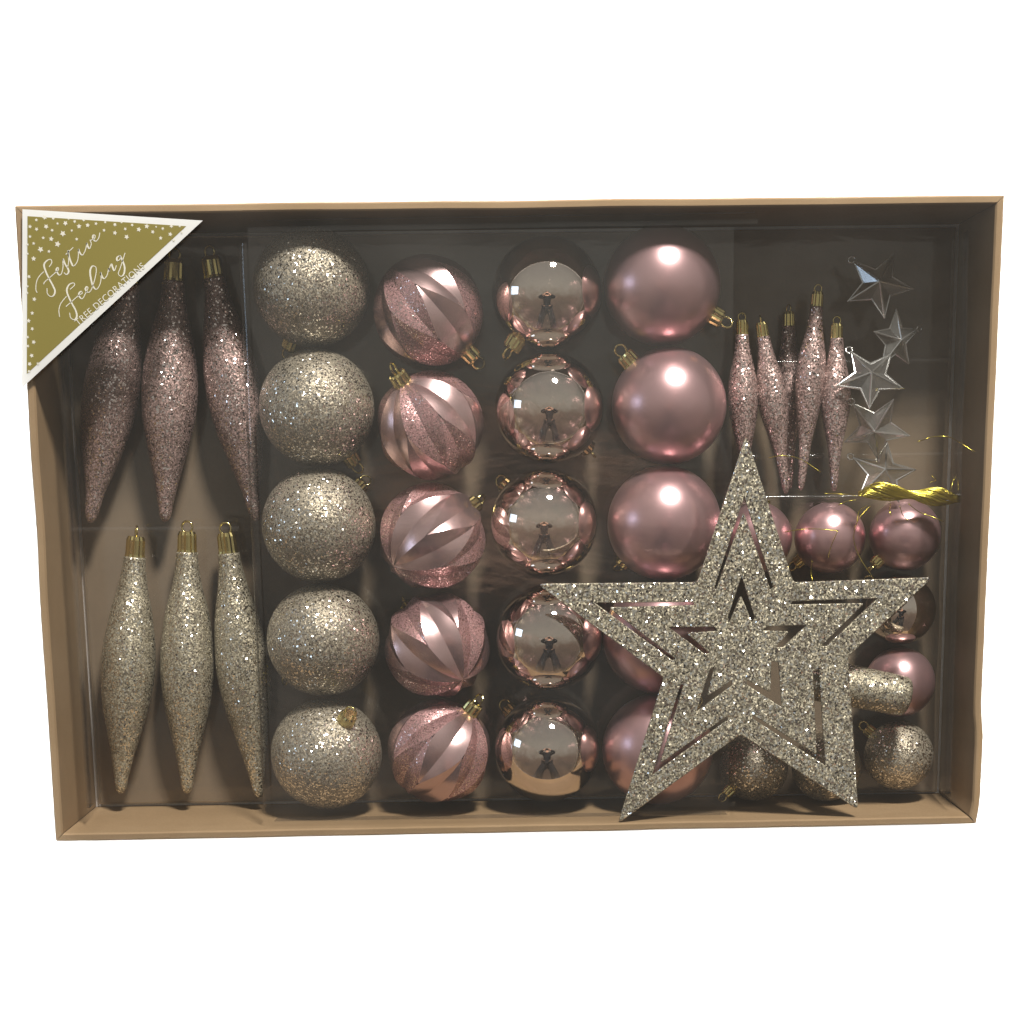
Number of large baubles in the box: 20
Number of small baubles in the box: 8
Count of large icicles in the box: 6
